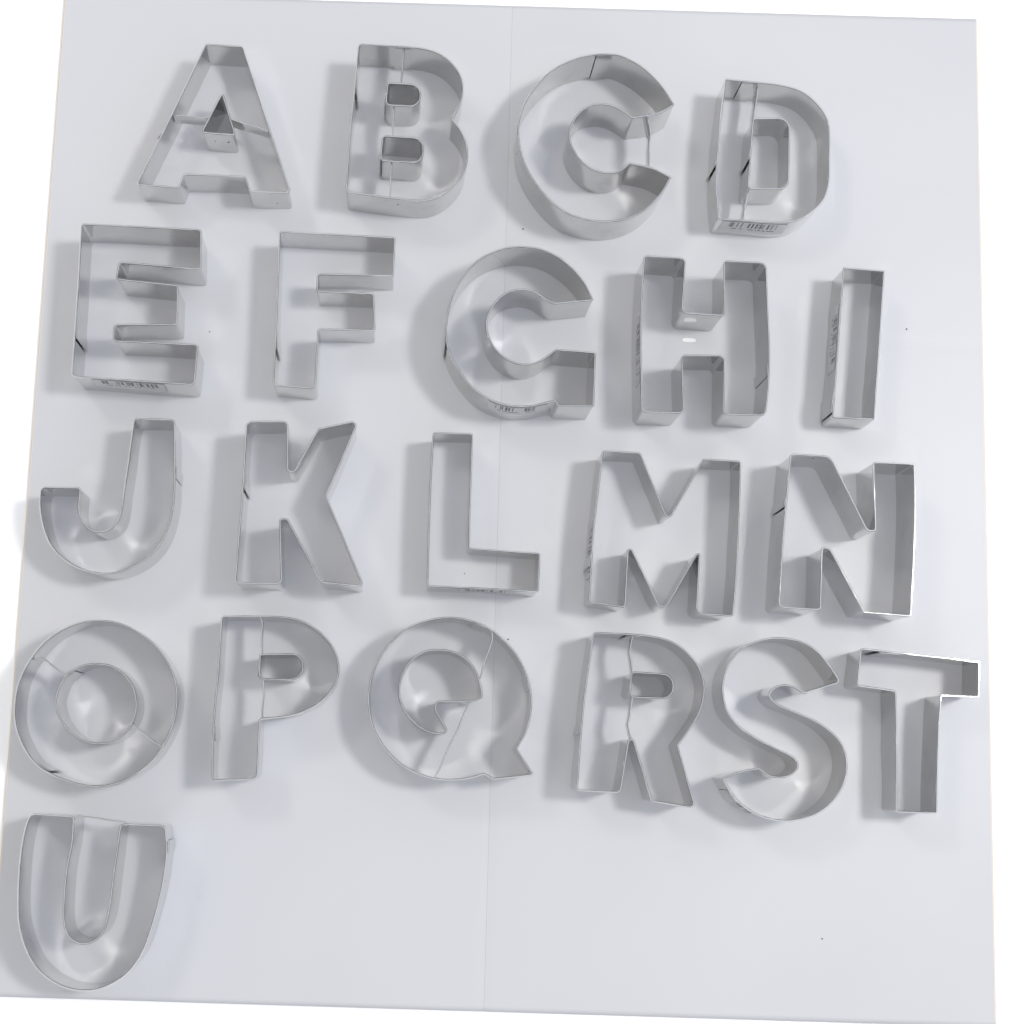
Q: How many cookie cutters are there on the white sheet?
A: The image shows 21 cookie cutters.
